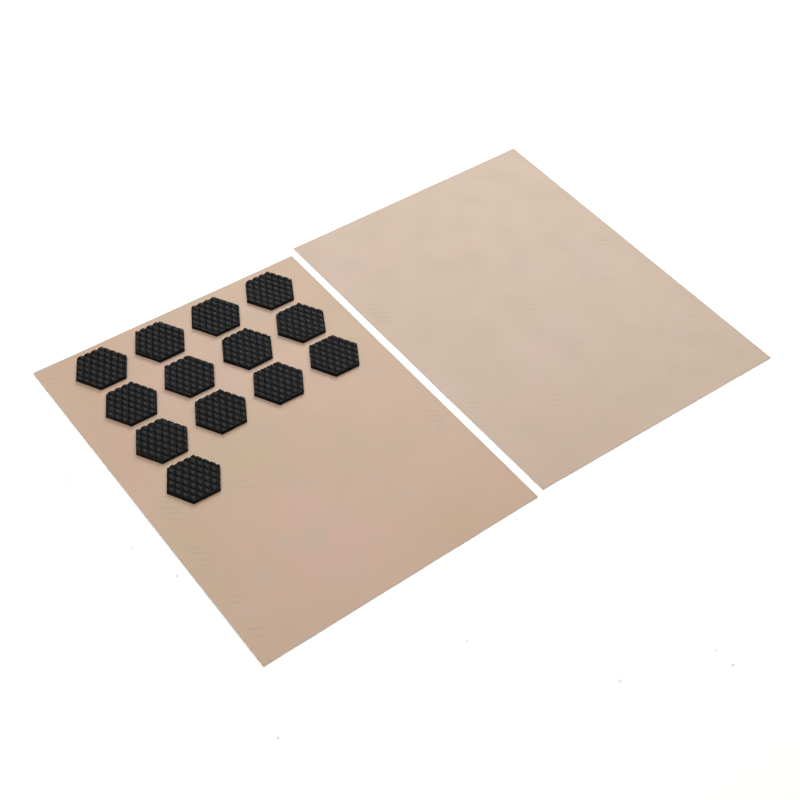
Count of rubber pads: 13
